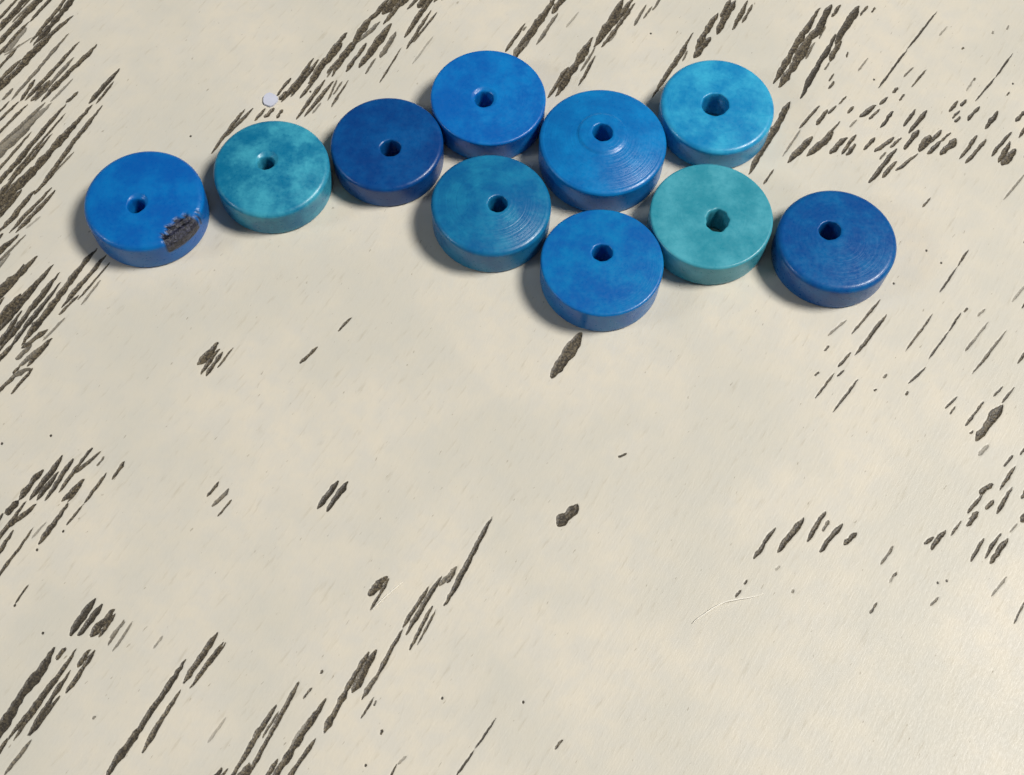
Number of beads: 10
